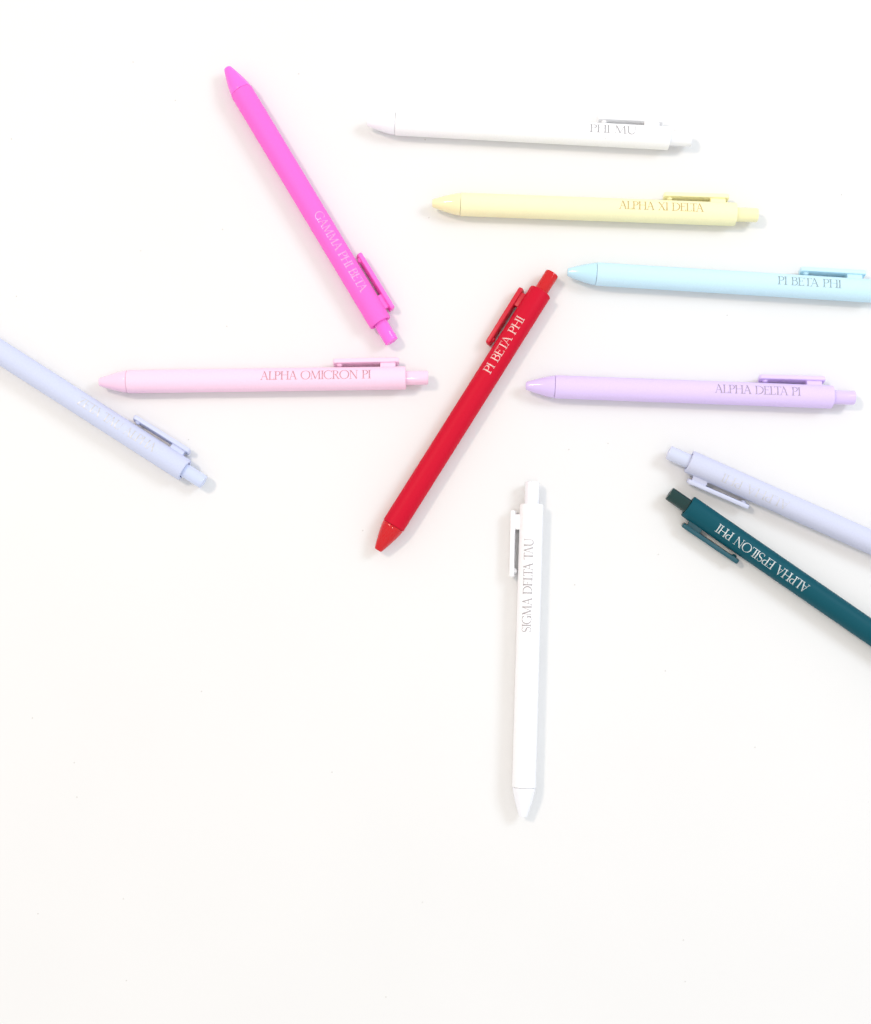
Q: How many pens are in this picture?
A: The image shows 11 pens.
